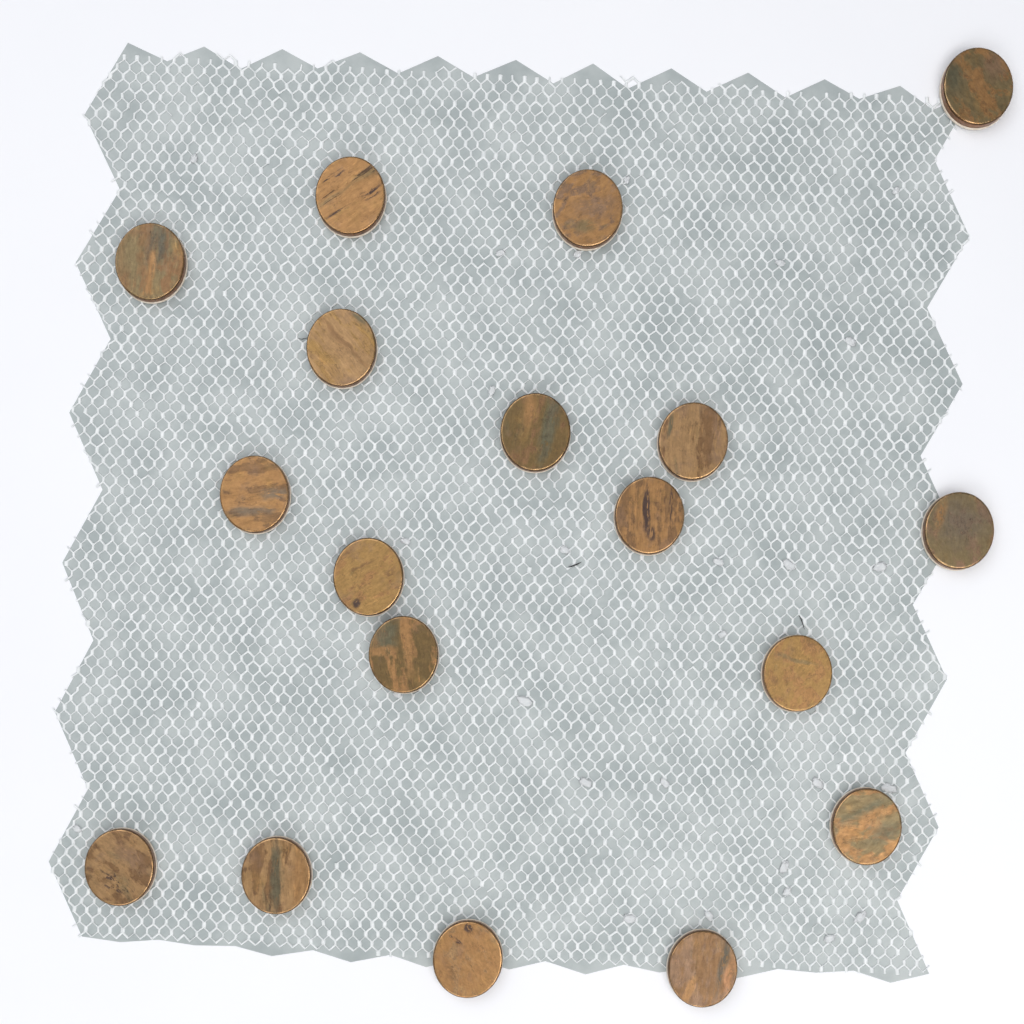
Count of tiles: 18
